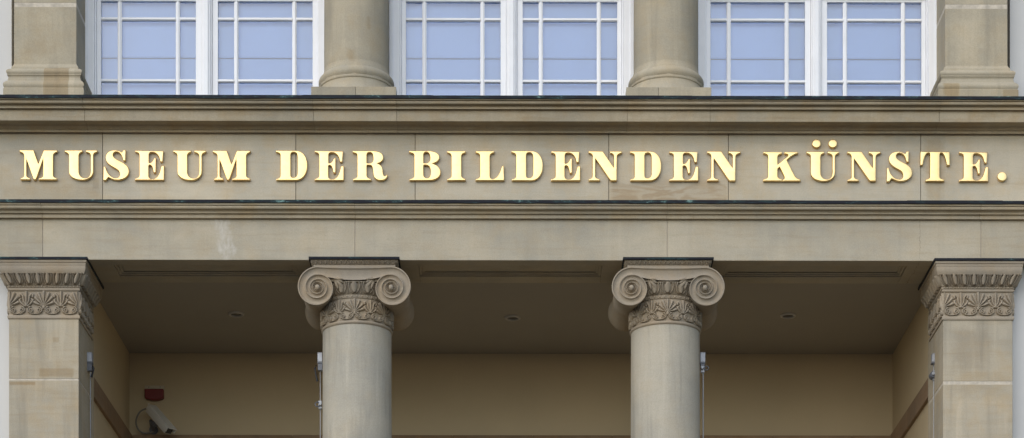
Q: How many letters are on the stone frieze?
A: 24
